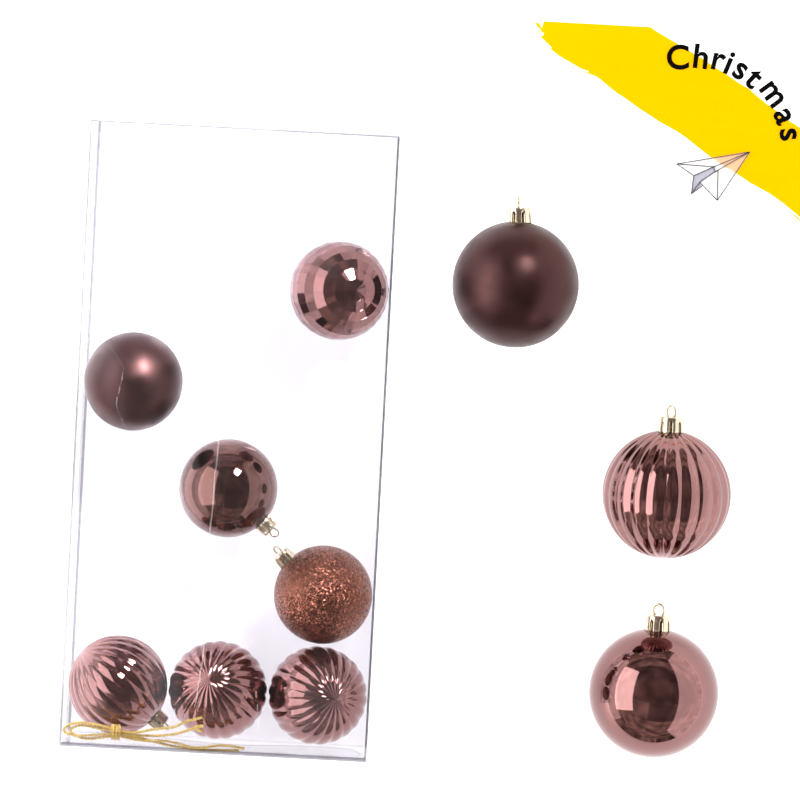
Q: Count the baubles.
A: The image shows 10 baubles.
